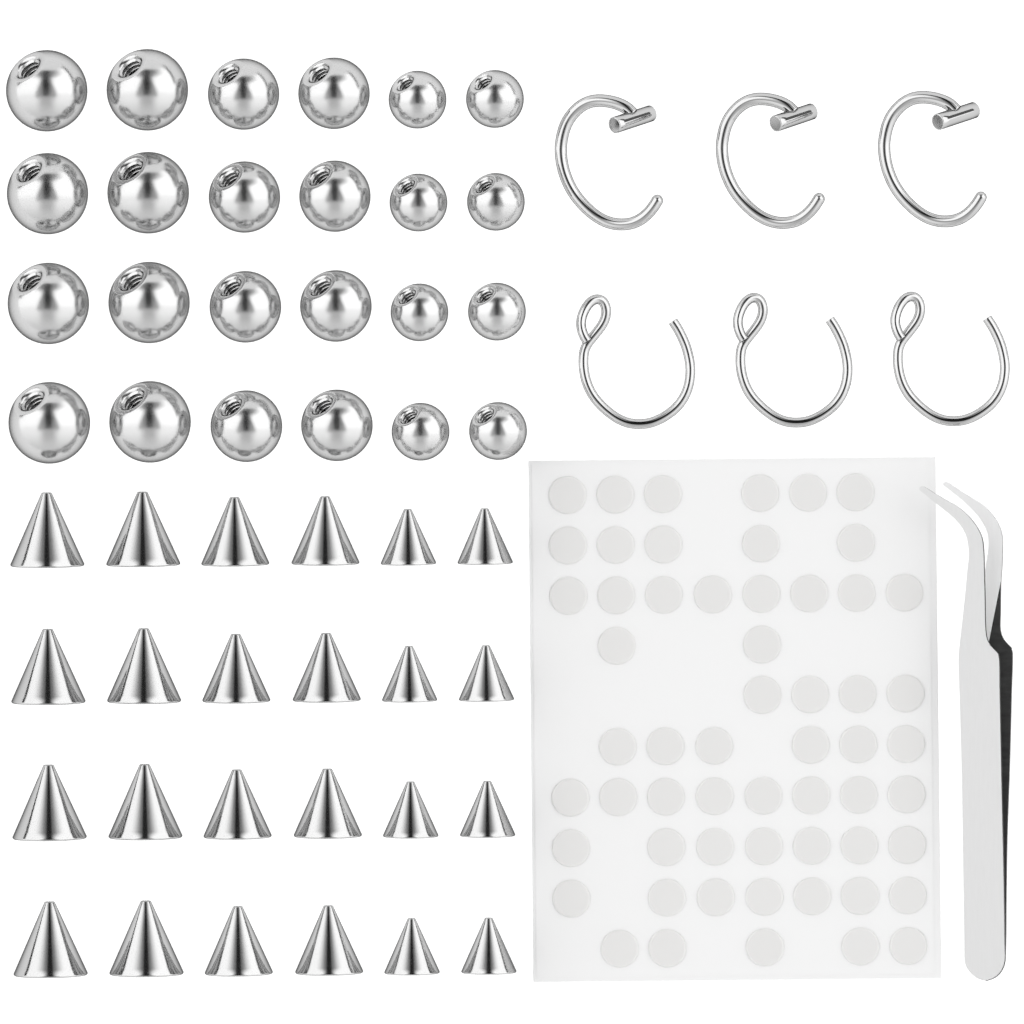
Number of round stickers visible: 58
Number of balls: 24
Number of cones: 24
